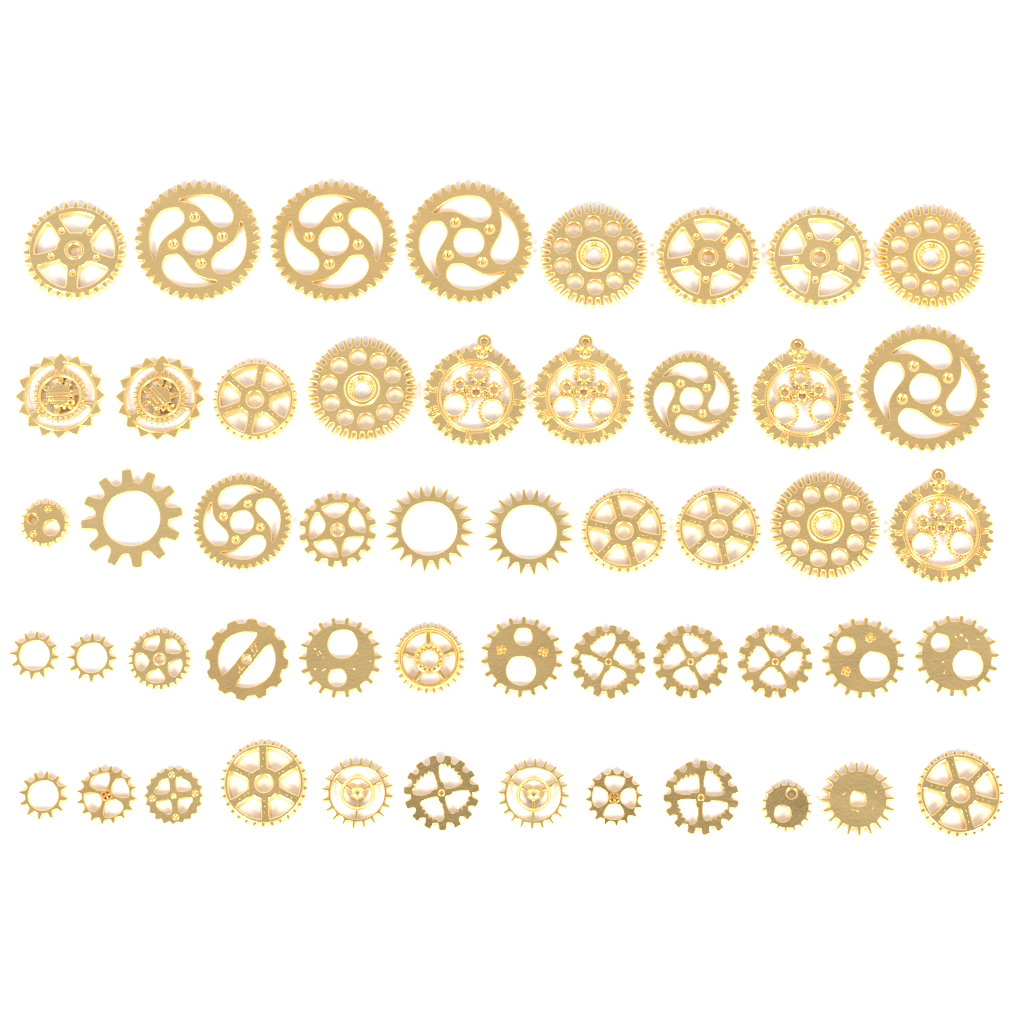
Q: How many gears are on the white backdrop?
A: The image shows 51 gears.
